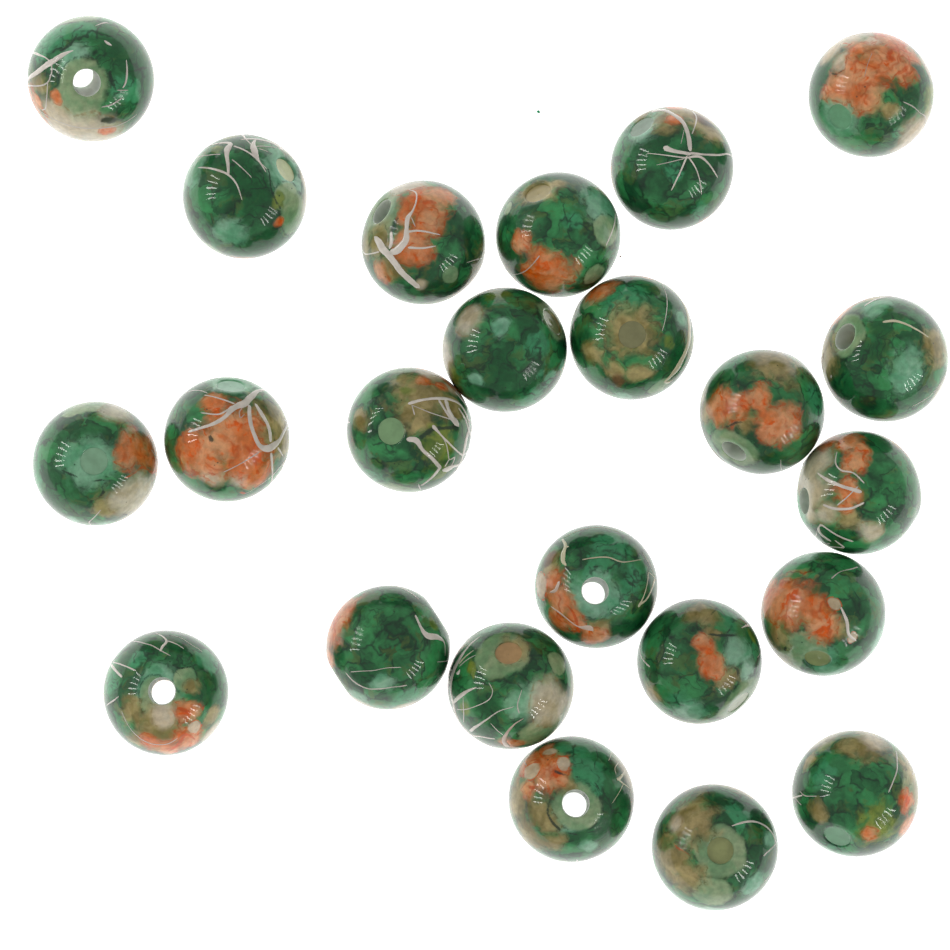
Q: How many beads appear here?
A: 23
